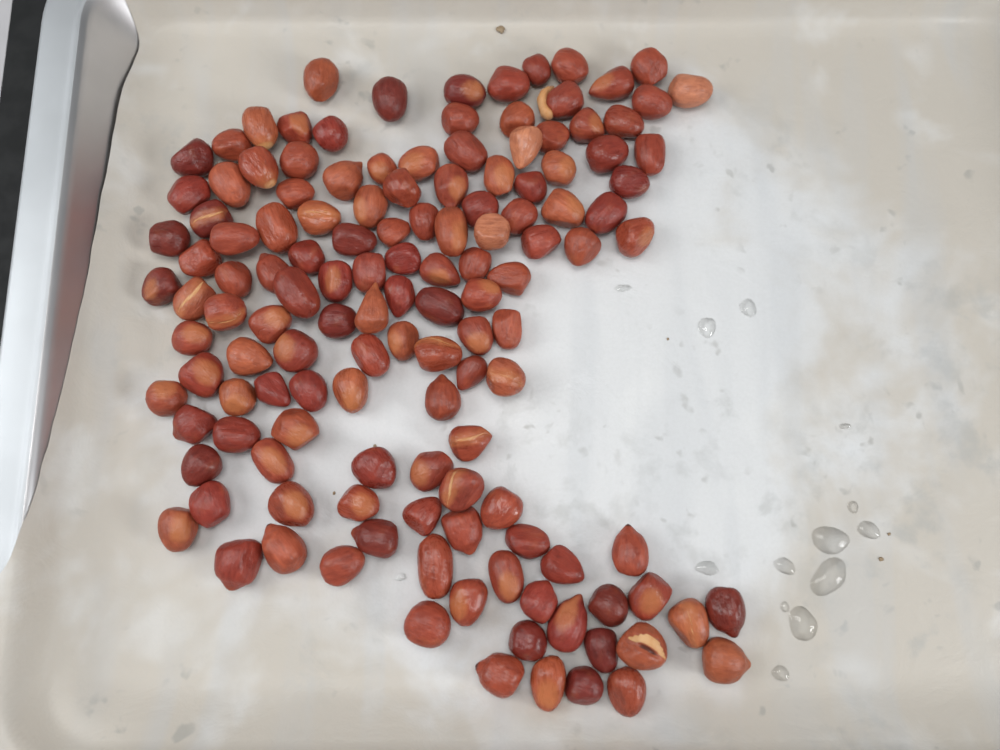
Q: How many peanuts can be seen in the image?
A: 135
